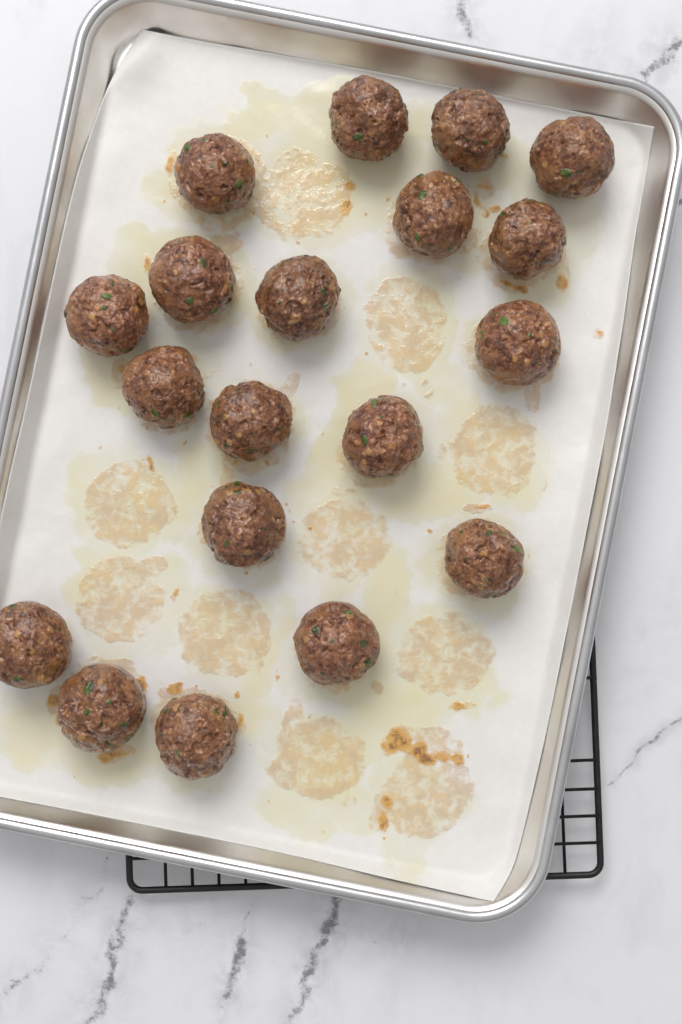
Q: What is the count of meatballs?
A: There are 19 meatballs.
